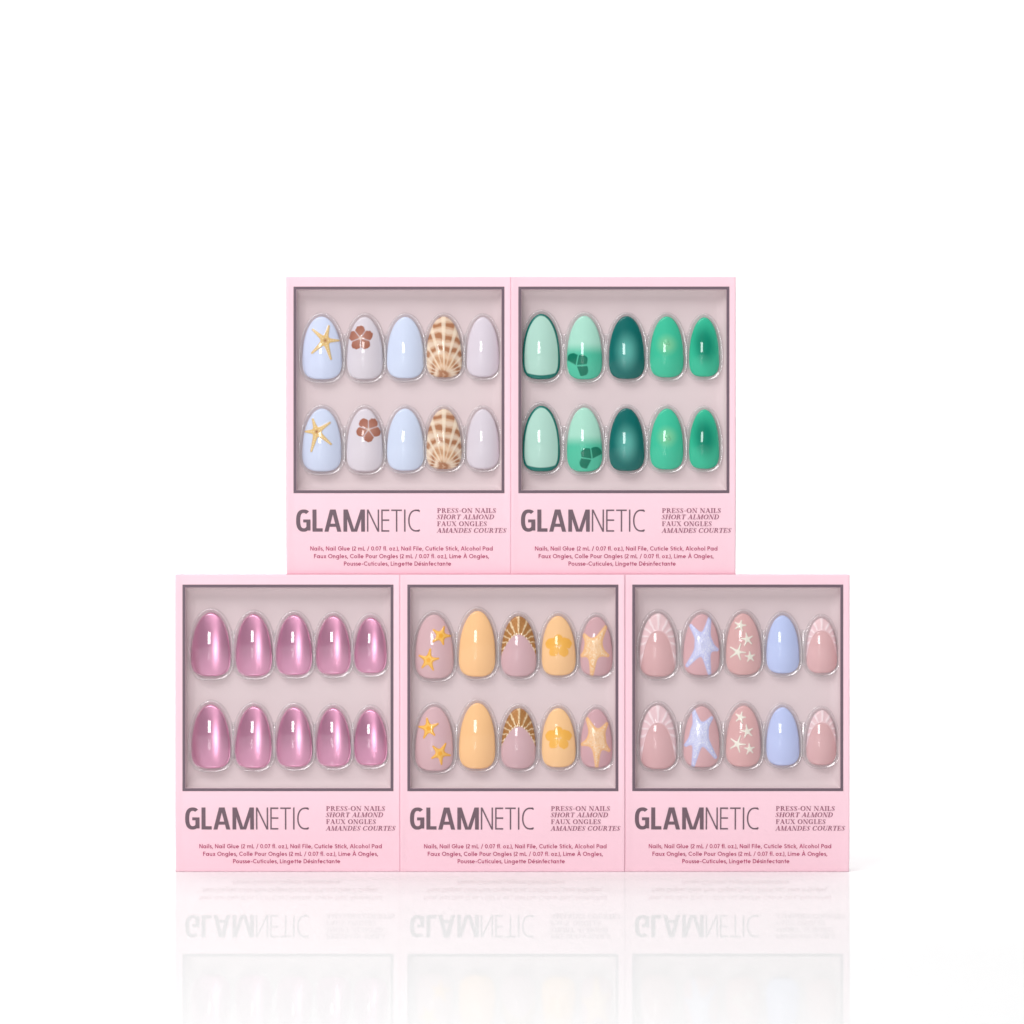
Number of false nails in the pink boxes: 50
